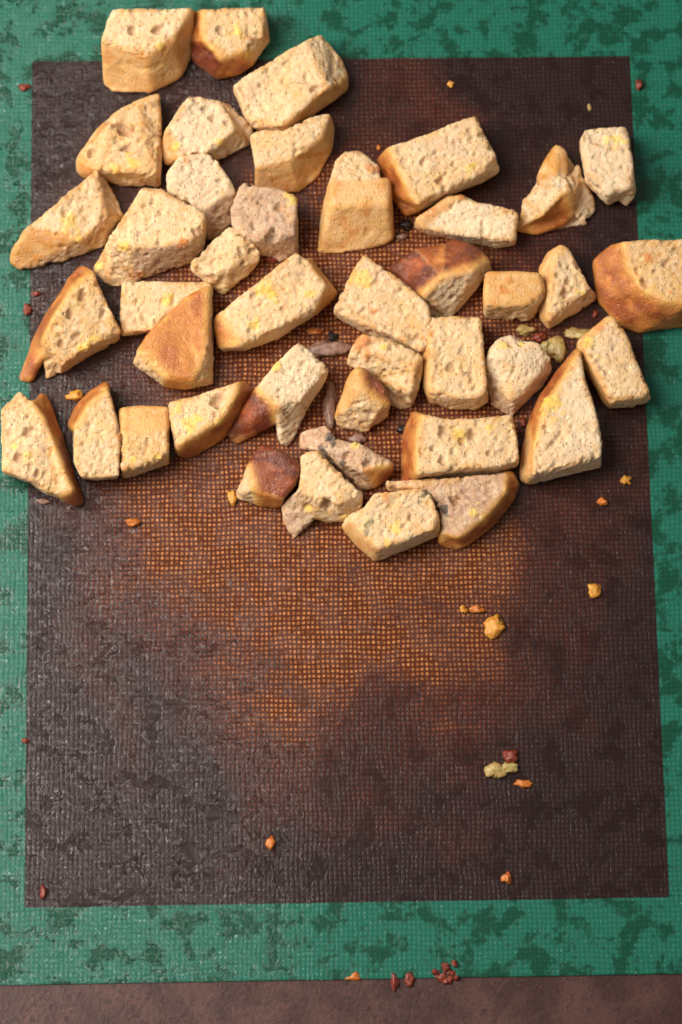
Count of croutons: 42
